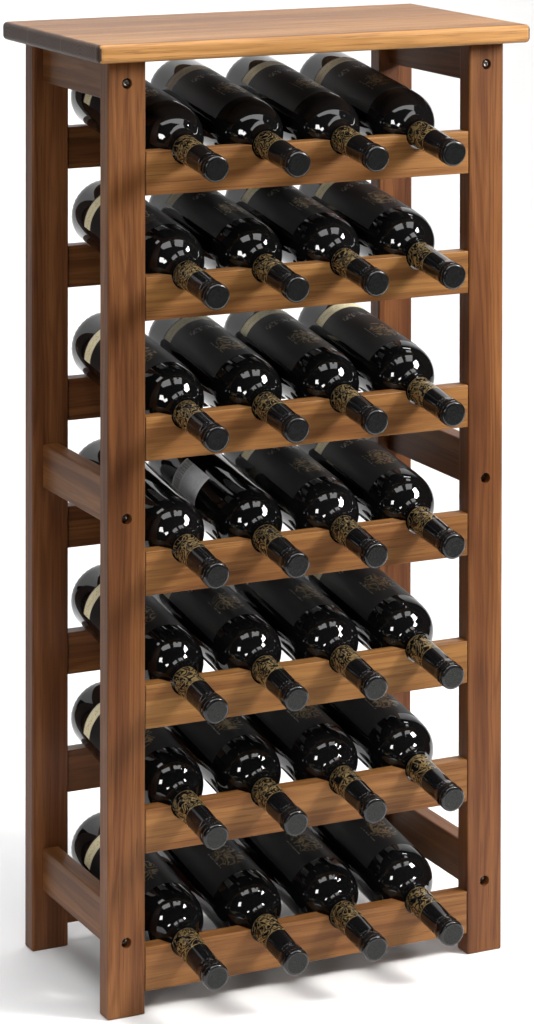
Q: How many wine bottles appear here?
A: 28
